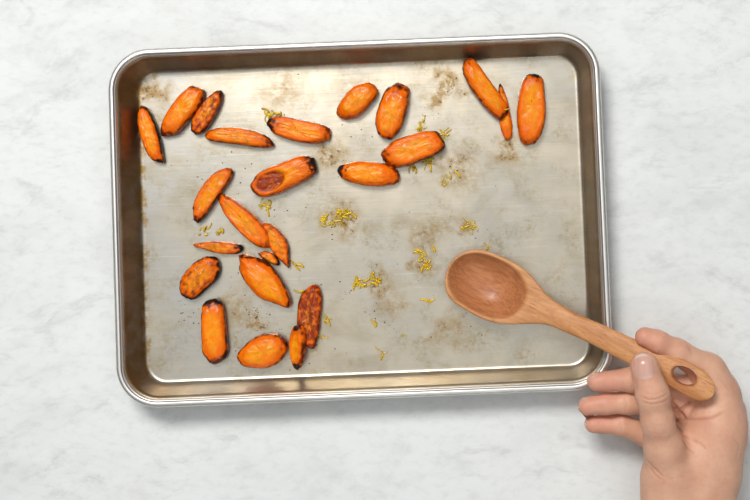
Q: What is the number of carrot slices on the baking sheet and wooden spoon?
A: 24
